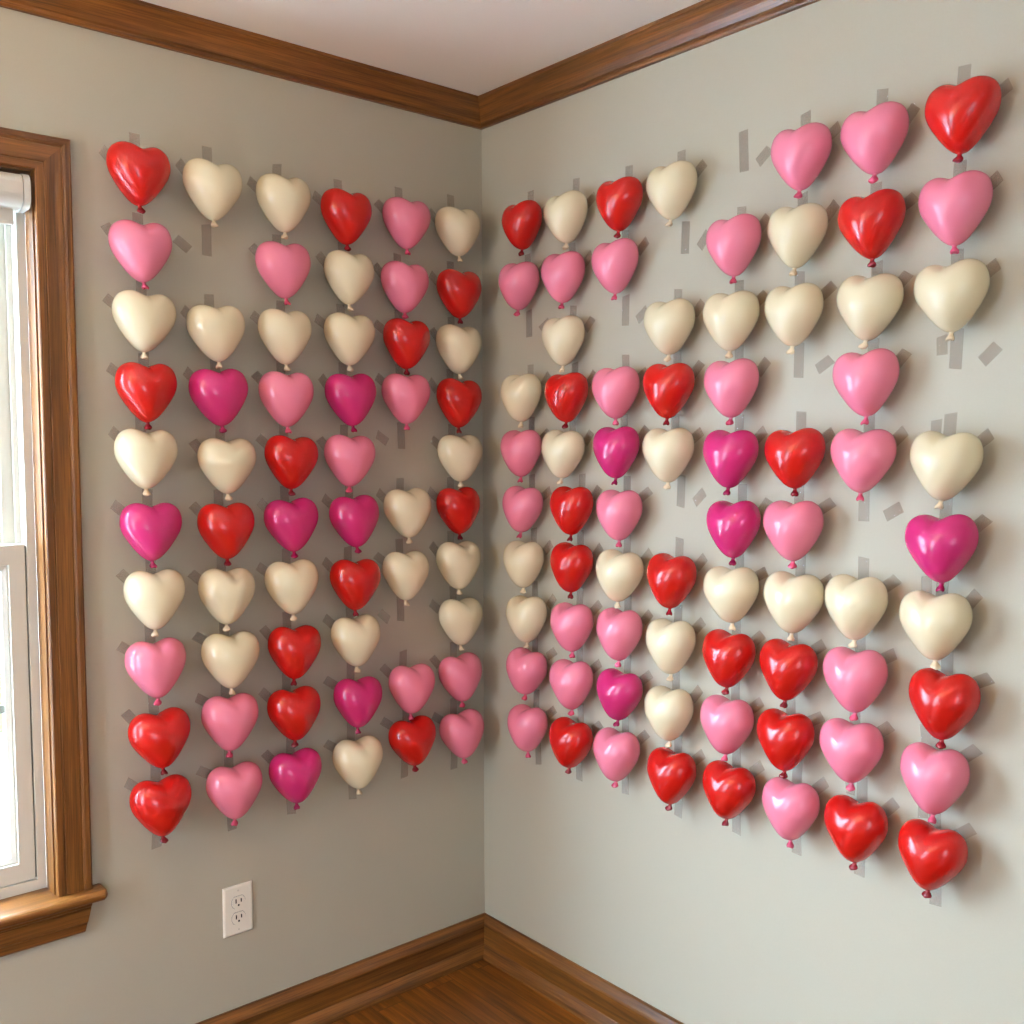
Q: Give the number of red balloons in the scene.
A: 34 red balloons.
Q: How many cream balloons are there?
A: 44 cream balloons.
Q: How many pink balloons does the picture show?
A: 39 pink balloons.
